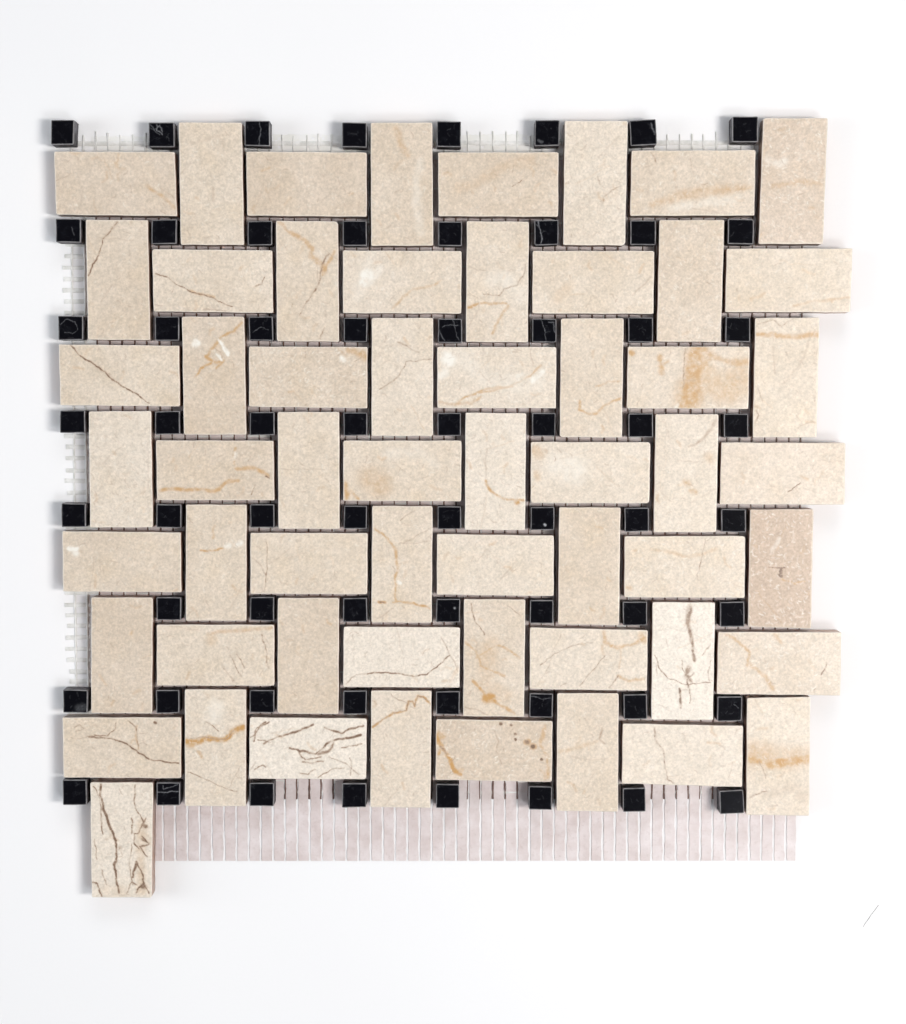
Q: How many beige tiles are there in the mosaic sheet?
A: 57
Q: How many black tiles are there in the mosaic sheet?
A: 63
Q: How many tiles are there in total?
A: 120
